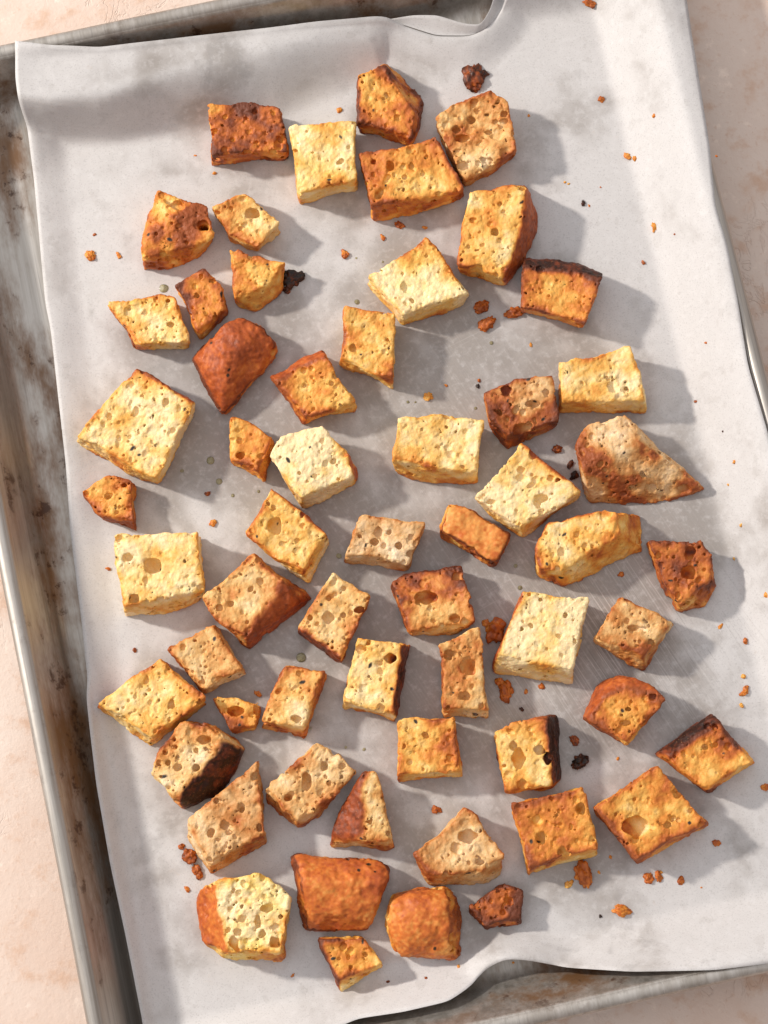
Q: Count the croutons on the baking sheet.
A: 58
